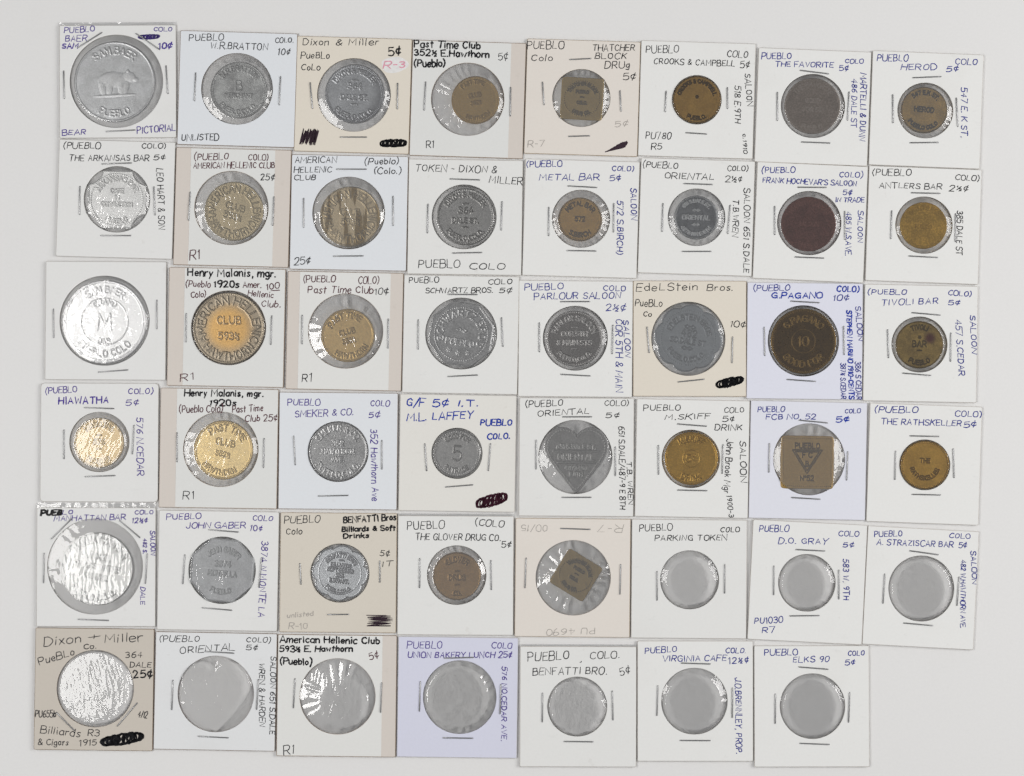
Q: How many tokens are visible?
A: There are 37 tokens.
